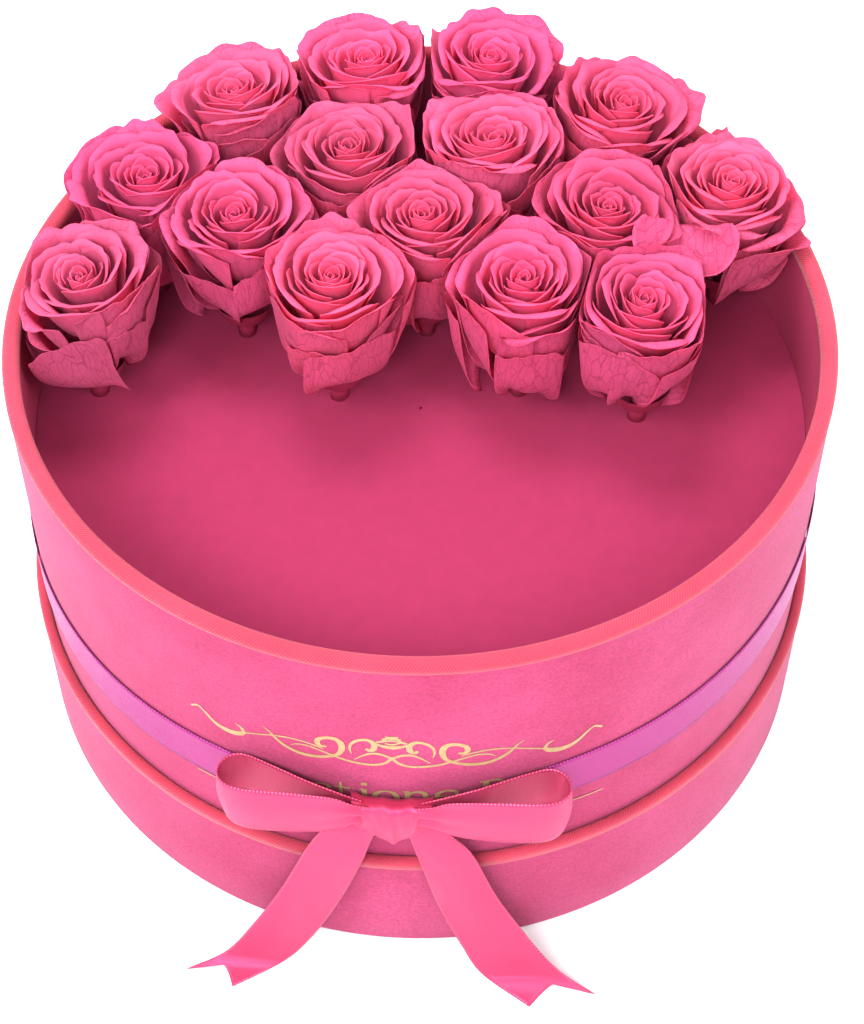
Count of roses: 15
